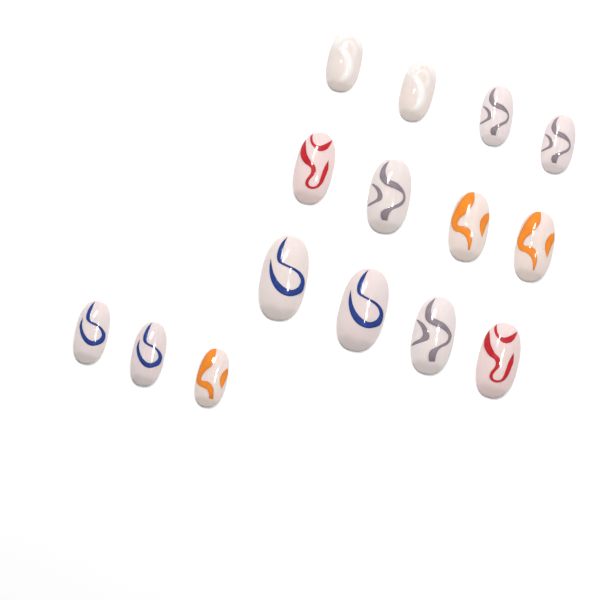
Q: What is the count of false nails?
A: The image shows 15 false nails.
